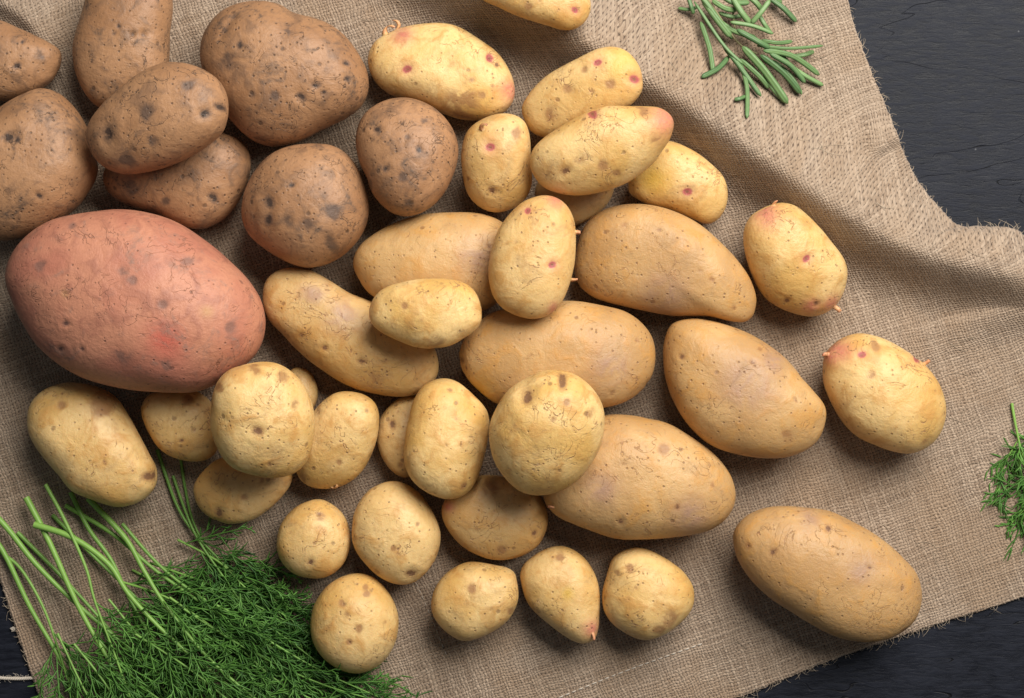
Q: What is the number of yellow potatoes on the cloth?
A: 34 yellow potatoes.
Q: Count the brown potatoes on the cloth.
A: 8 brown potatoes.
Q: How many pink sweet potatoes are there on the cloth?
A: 1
